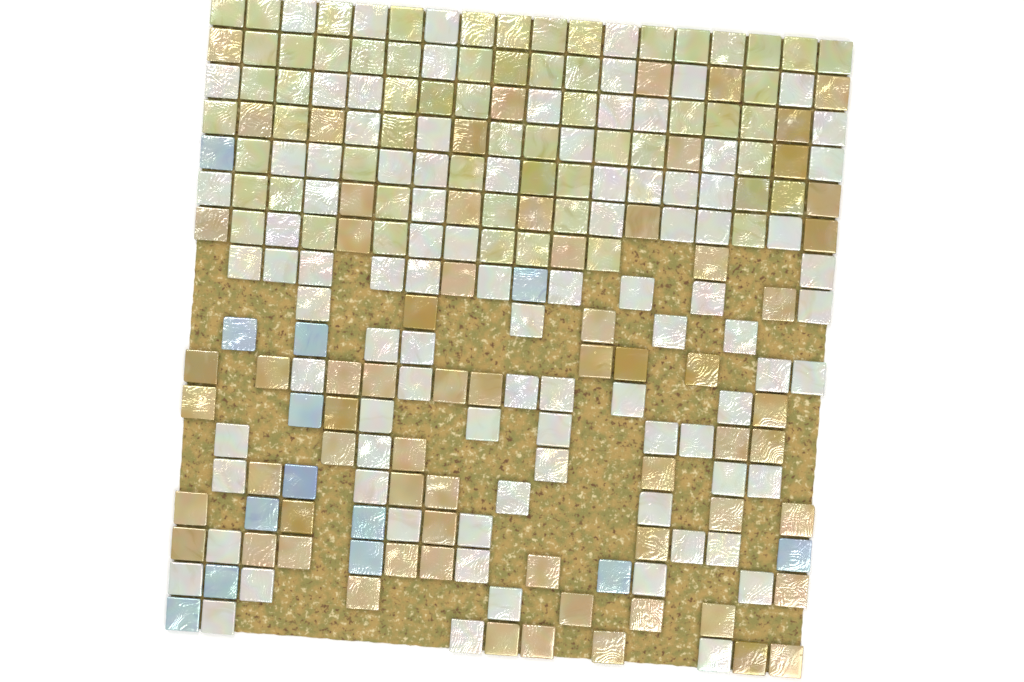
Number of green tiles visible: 60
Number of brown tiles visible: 67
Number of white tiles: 92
